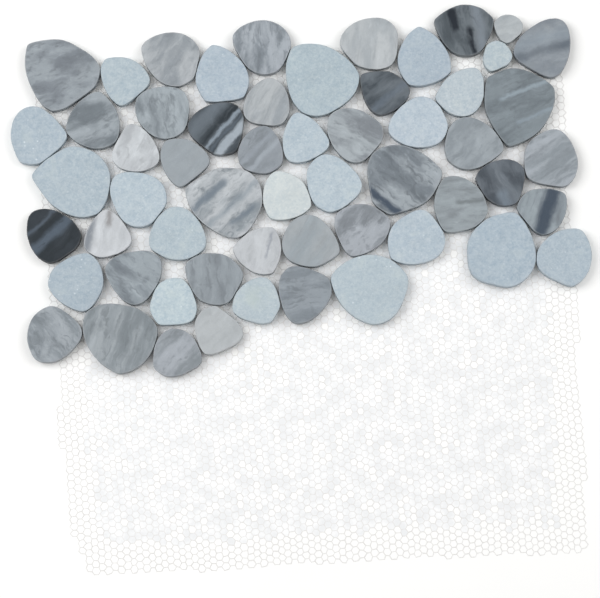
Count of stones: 57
